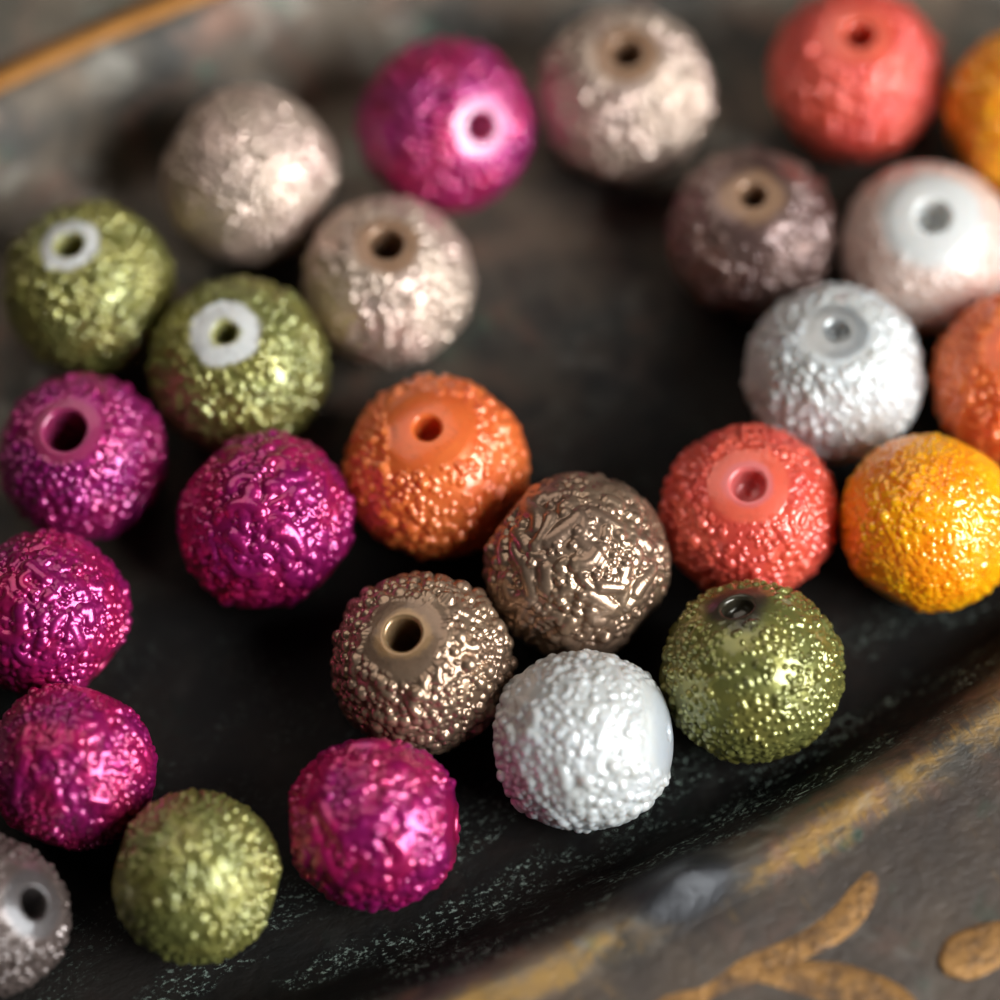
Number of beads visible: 26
